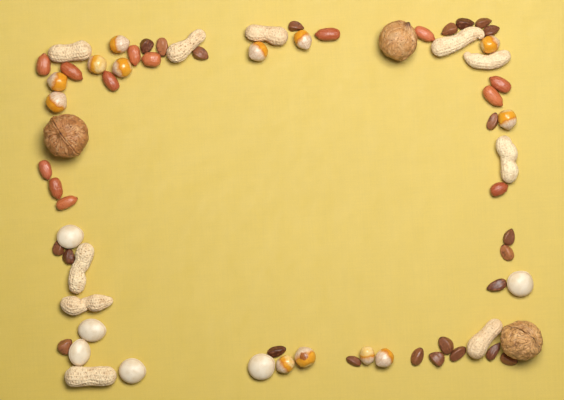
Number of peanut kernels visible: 13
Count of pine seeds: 23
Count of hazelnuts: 13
